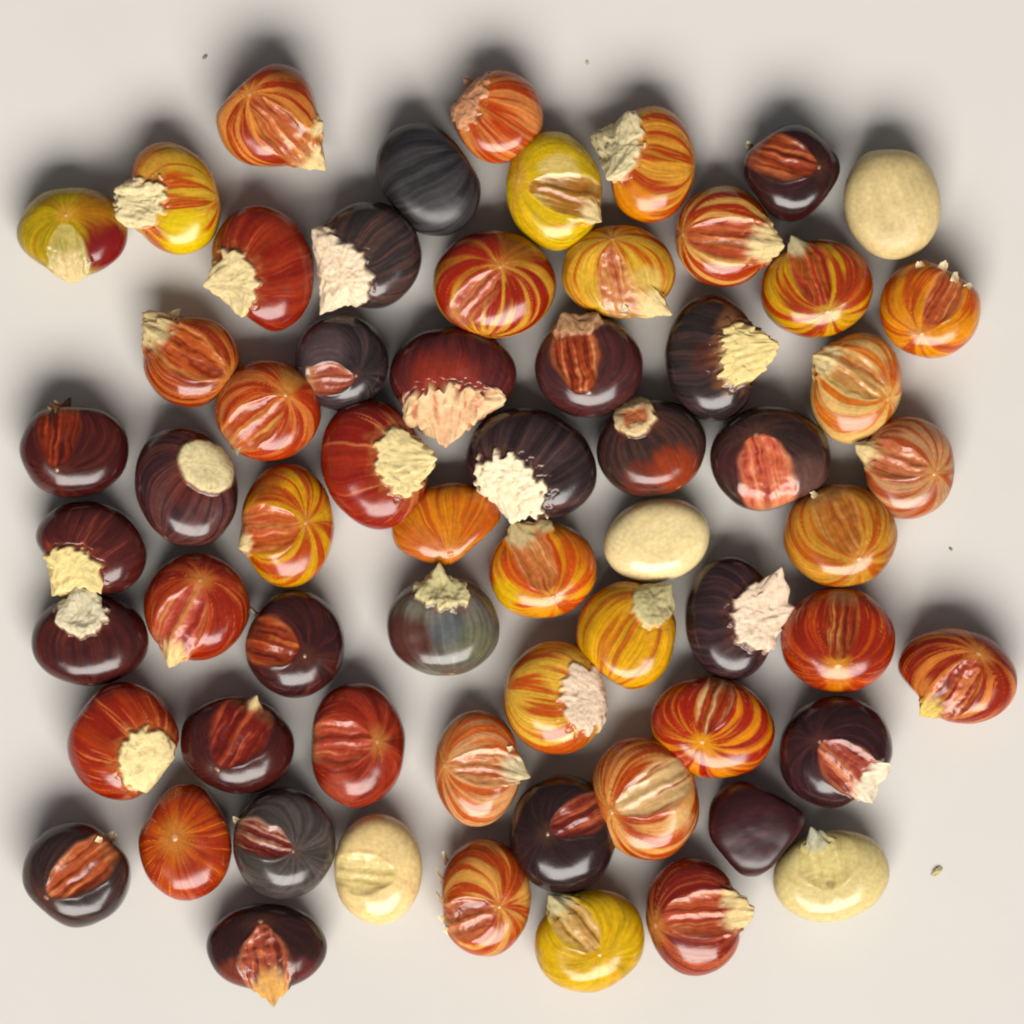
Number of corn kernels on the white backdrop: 63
